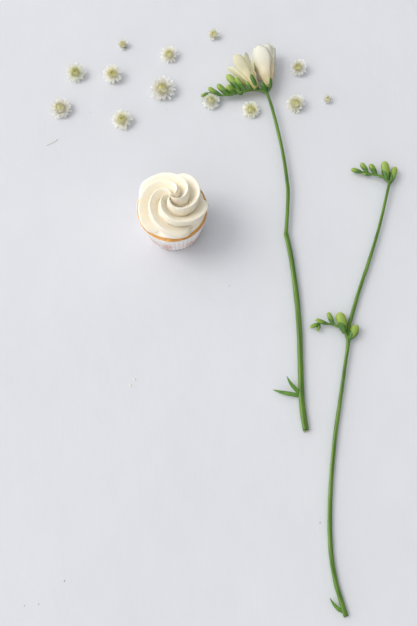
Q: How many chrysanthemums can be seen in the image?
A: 13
